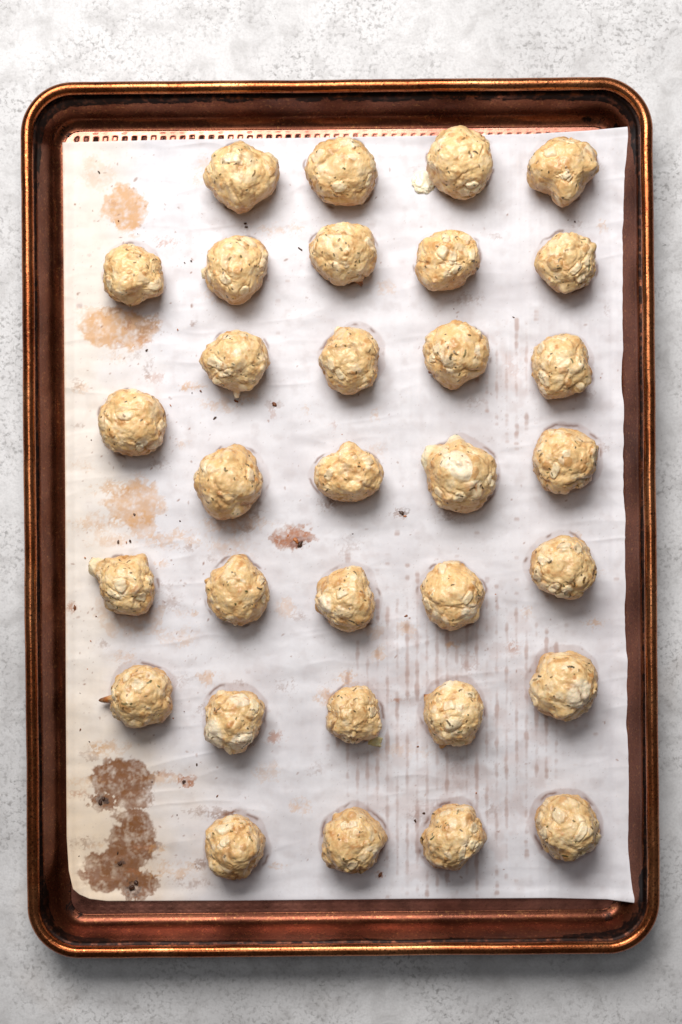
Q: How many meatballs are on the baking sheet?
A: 32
